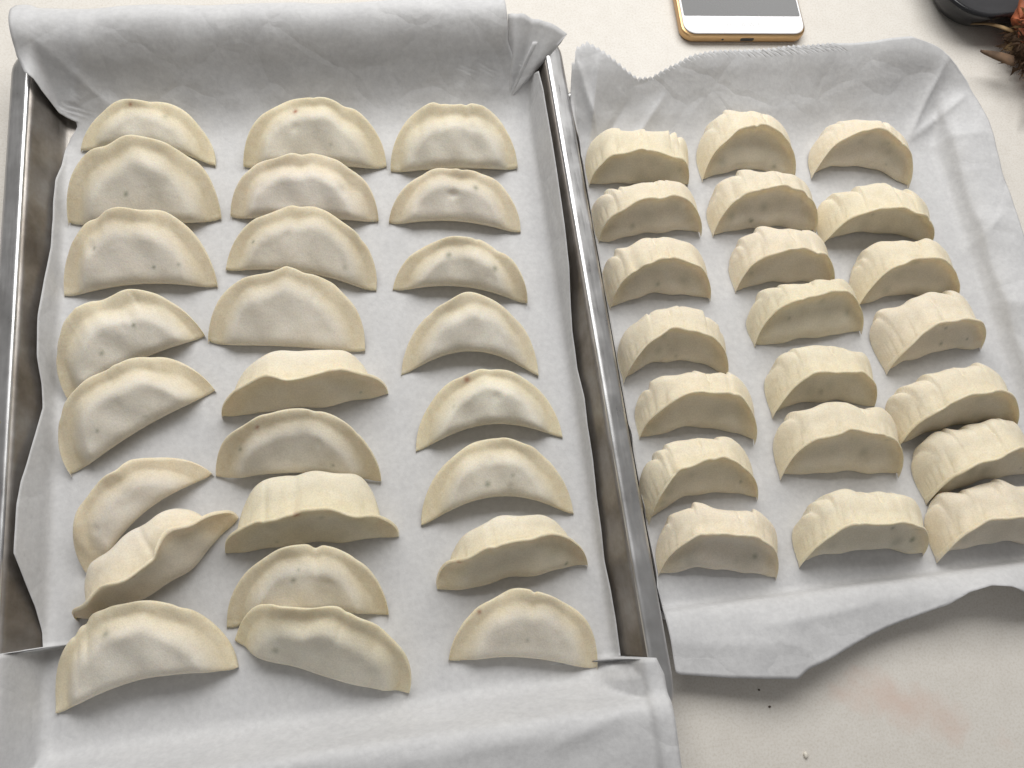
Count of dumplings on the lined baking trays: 46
